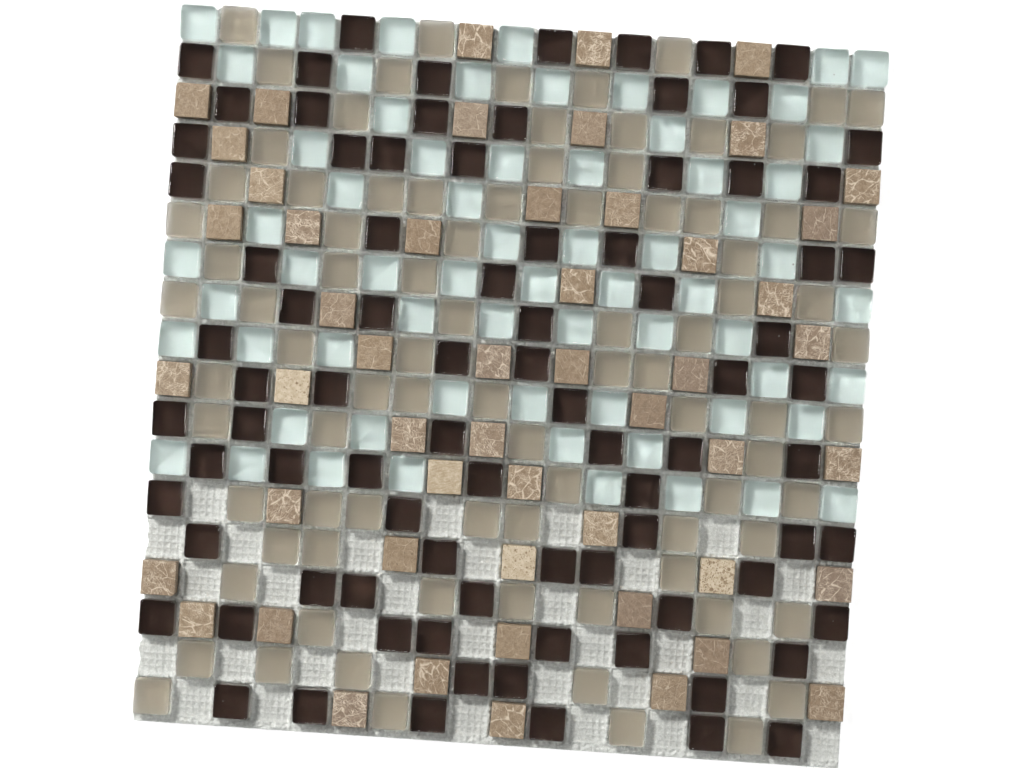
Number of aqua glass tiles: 67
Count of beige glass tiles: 87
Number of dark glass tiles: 85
